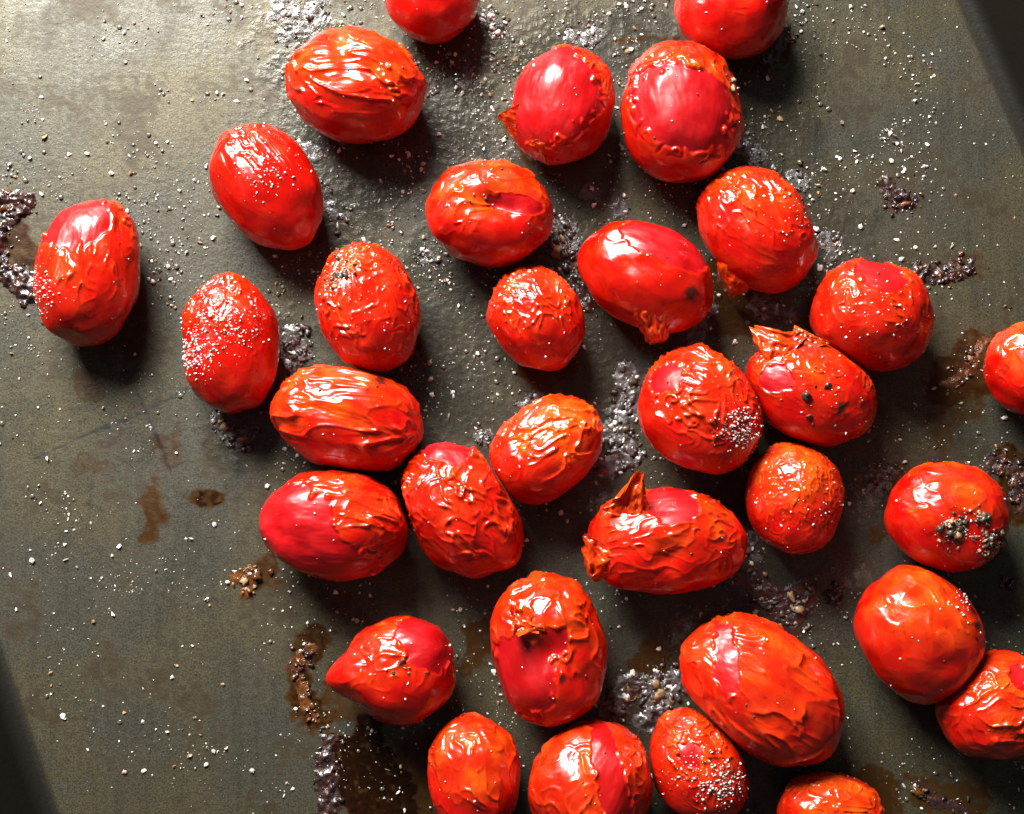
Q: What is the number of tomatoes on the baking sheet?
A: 33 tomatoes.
